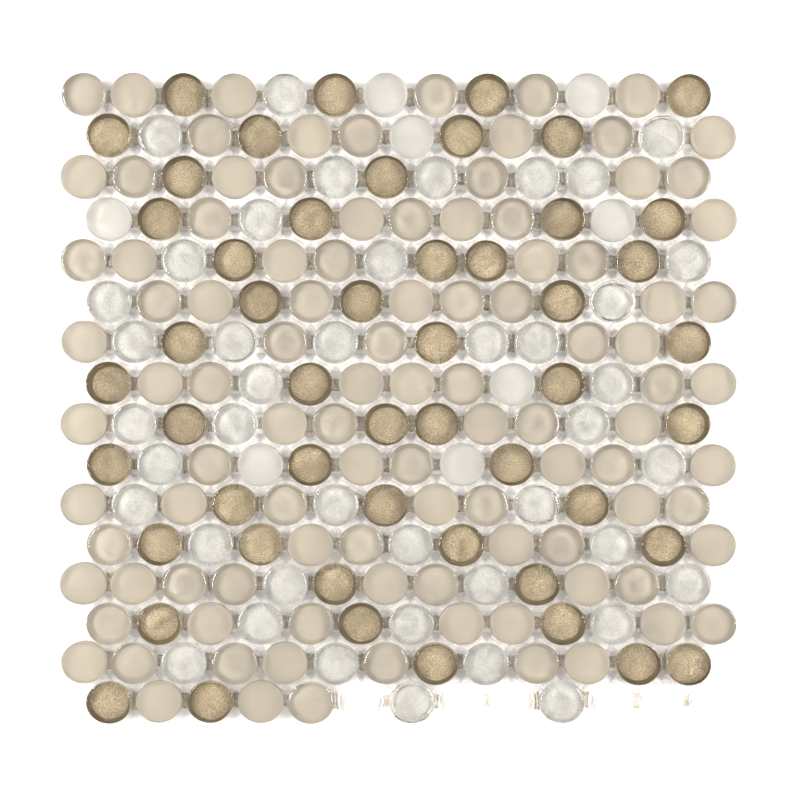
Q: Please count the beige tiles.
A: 101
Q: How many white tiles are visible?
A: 50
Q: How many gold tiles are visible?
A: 51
